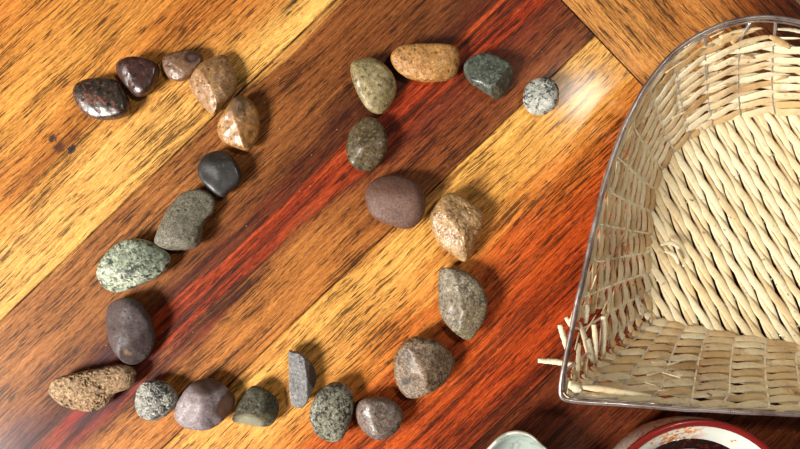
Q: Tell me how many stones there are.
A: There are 25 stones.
